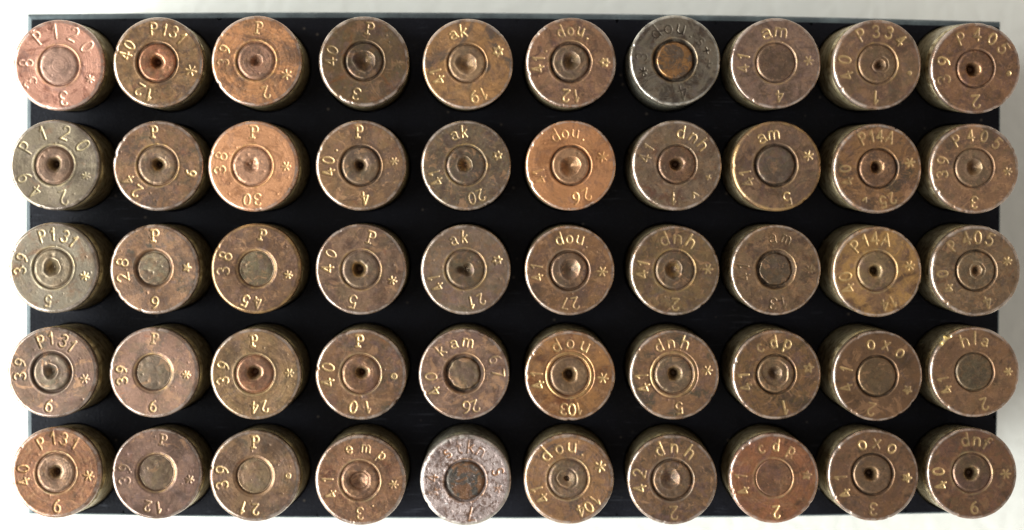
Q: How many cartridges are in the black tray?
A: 50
